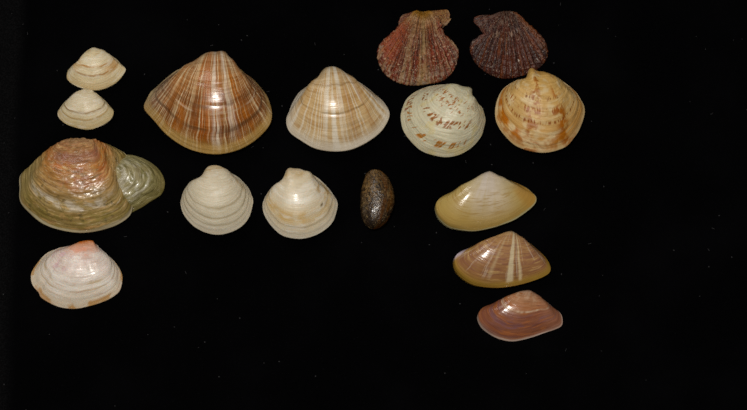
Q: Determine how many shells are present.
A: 16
